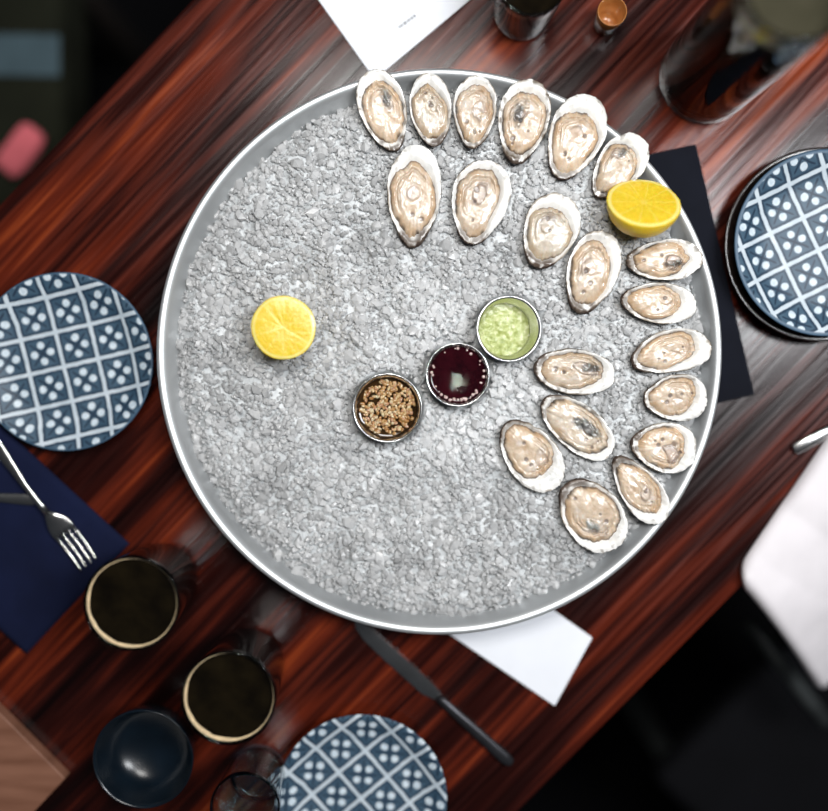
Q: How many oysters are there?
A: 20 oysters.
